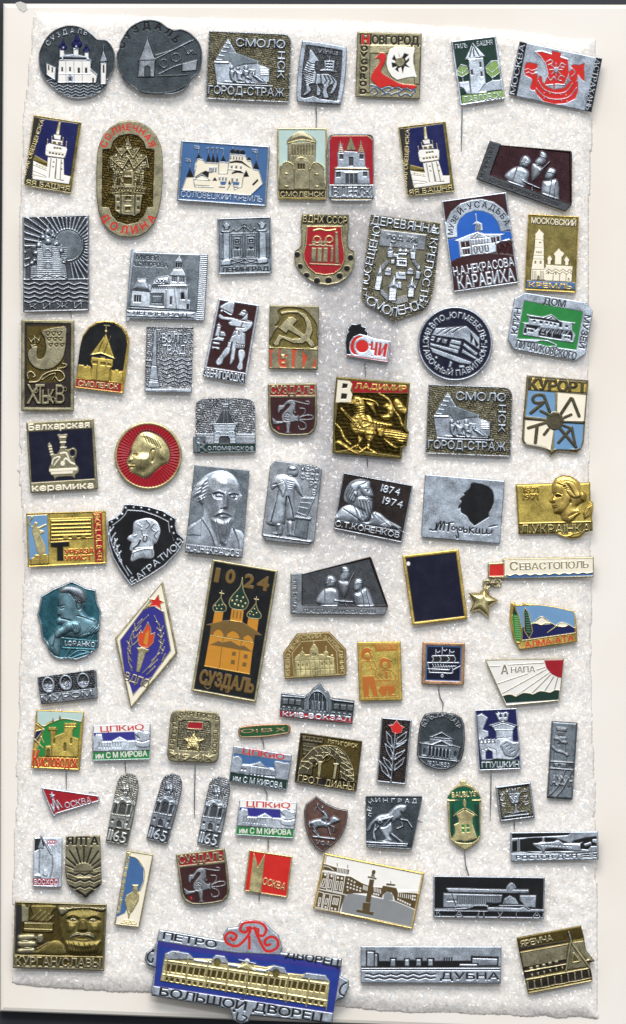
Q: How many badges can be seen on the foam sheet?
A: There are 87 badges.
